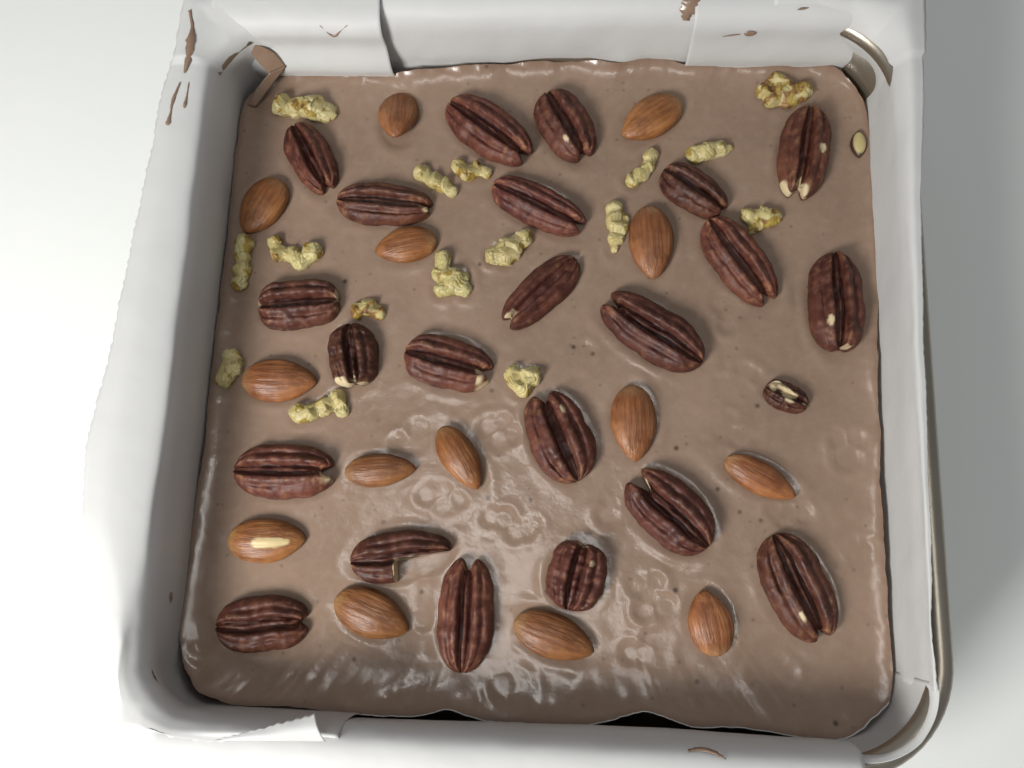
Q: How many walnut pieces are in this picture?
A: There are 16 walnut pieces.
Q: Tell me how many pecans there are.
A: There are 23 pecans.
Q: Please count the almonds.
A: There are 14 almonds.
